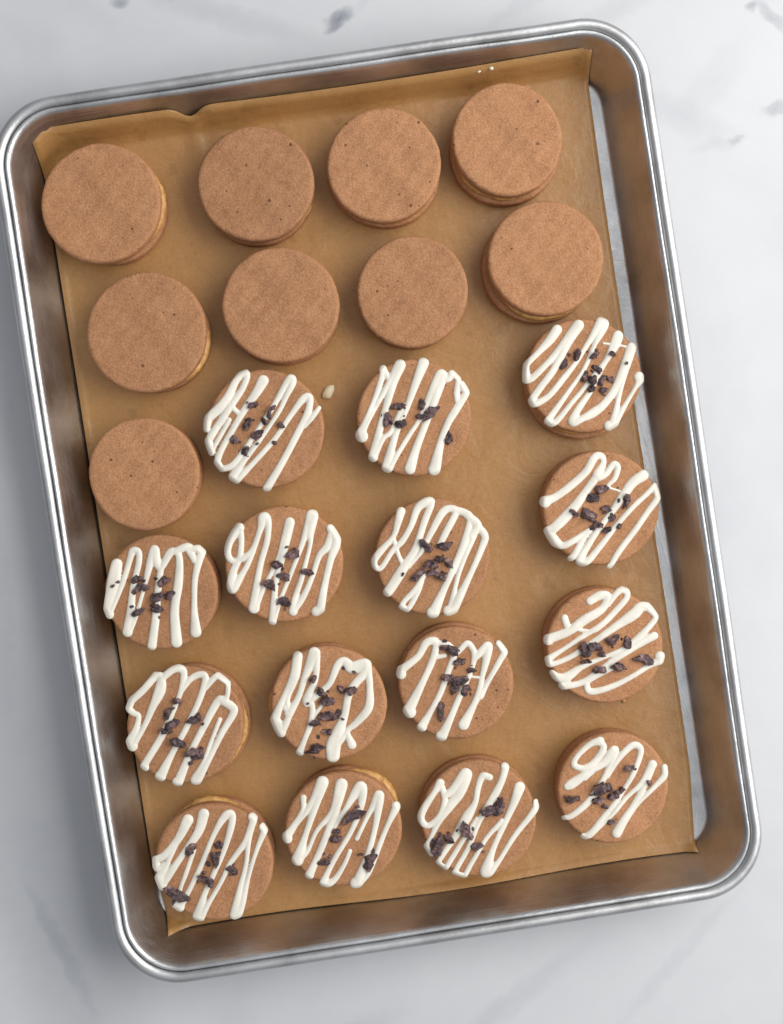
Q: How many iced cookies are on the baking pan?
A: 15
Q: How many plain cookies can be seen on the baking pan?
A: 9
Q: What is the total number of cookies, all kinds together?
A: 24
